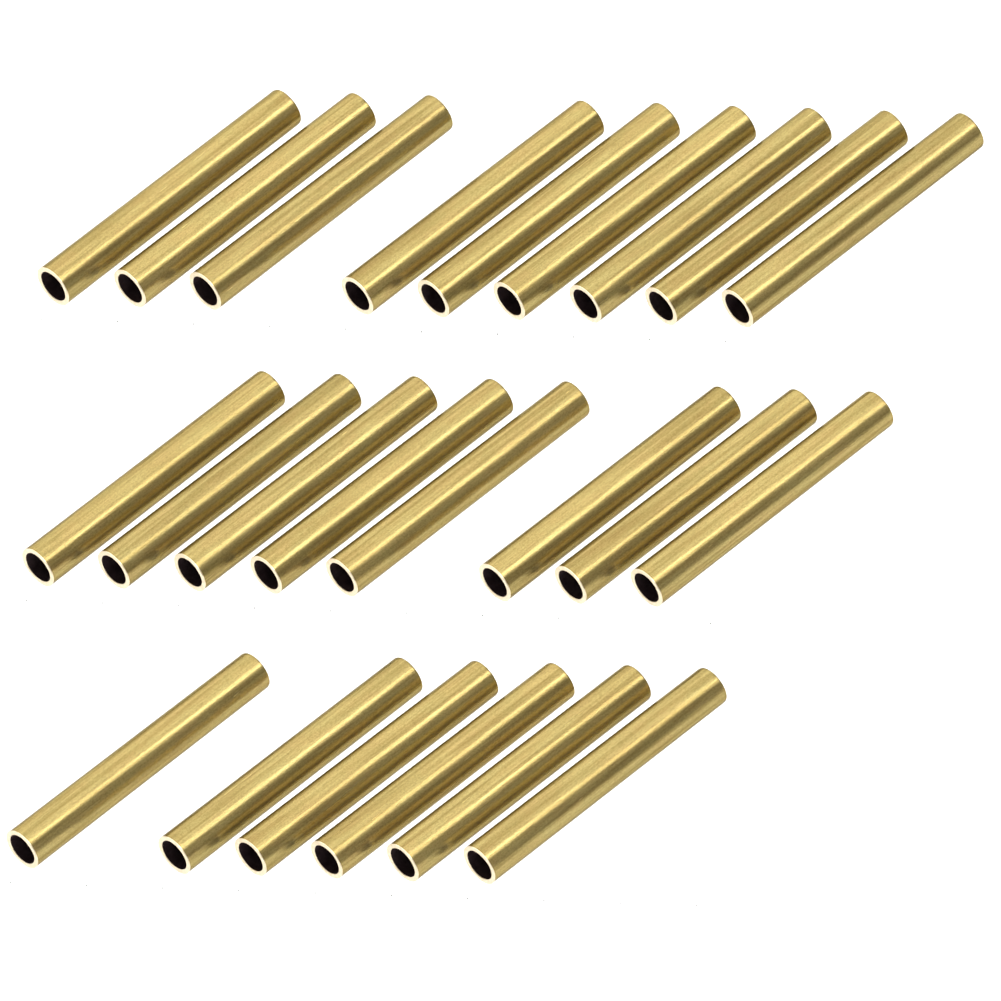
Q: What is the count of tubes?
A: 23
